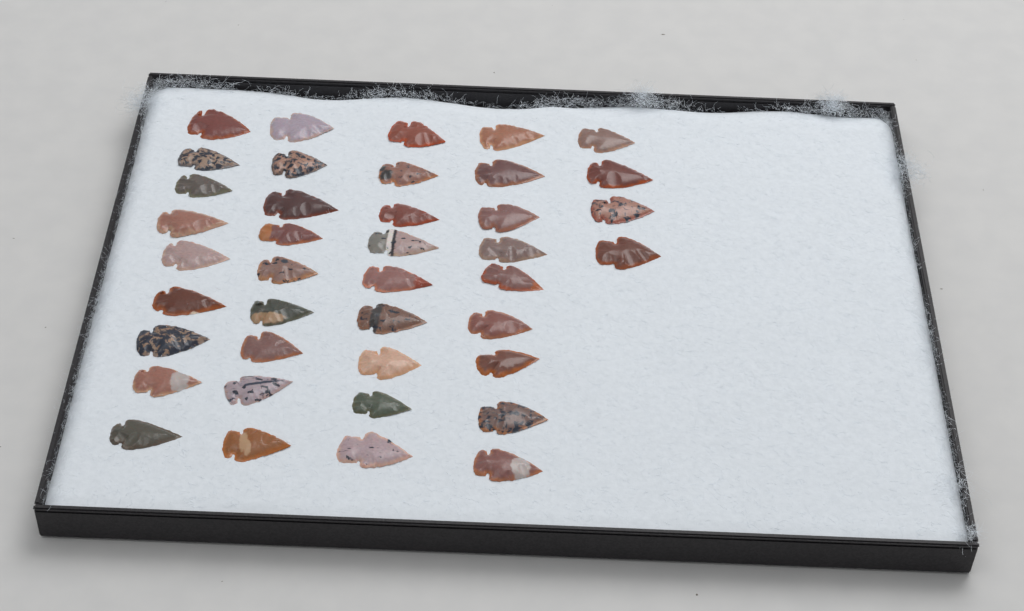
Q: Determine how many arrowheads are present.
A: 40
